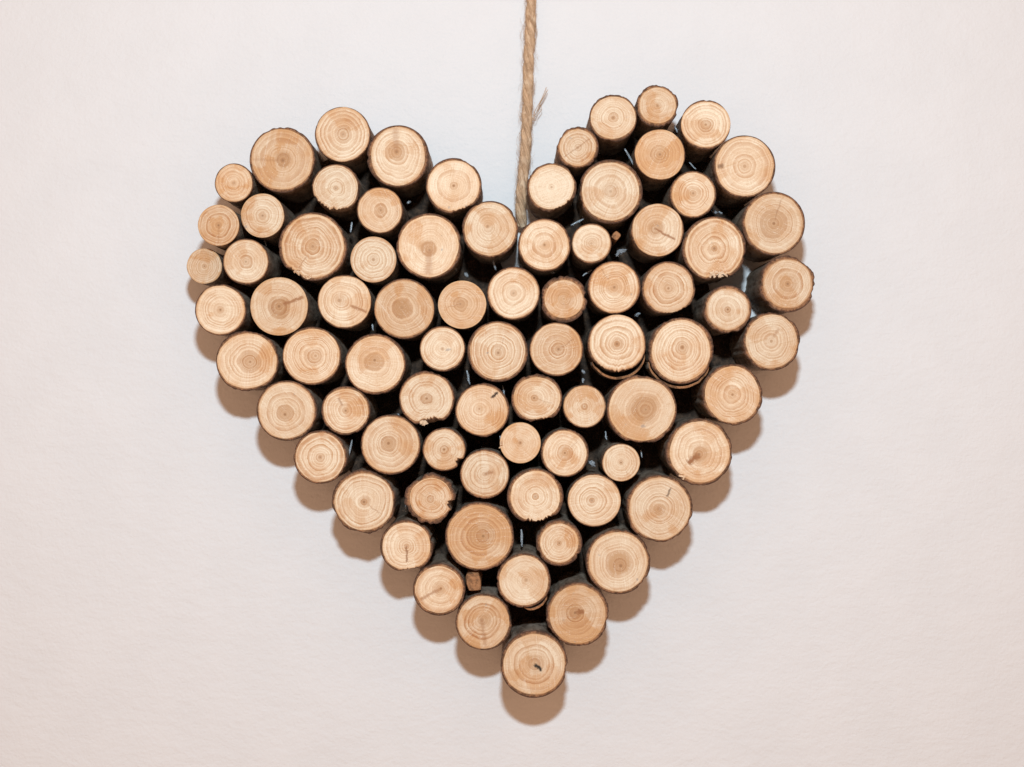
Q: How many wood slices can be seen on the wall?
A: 79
